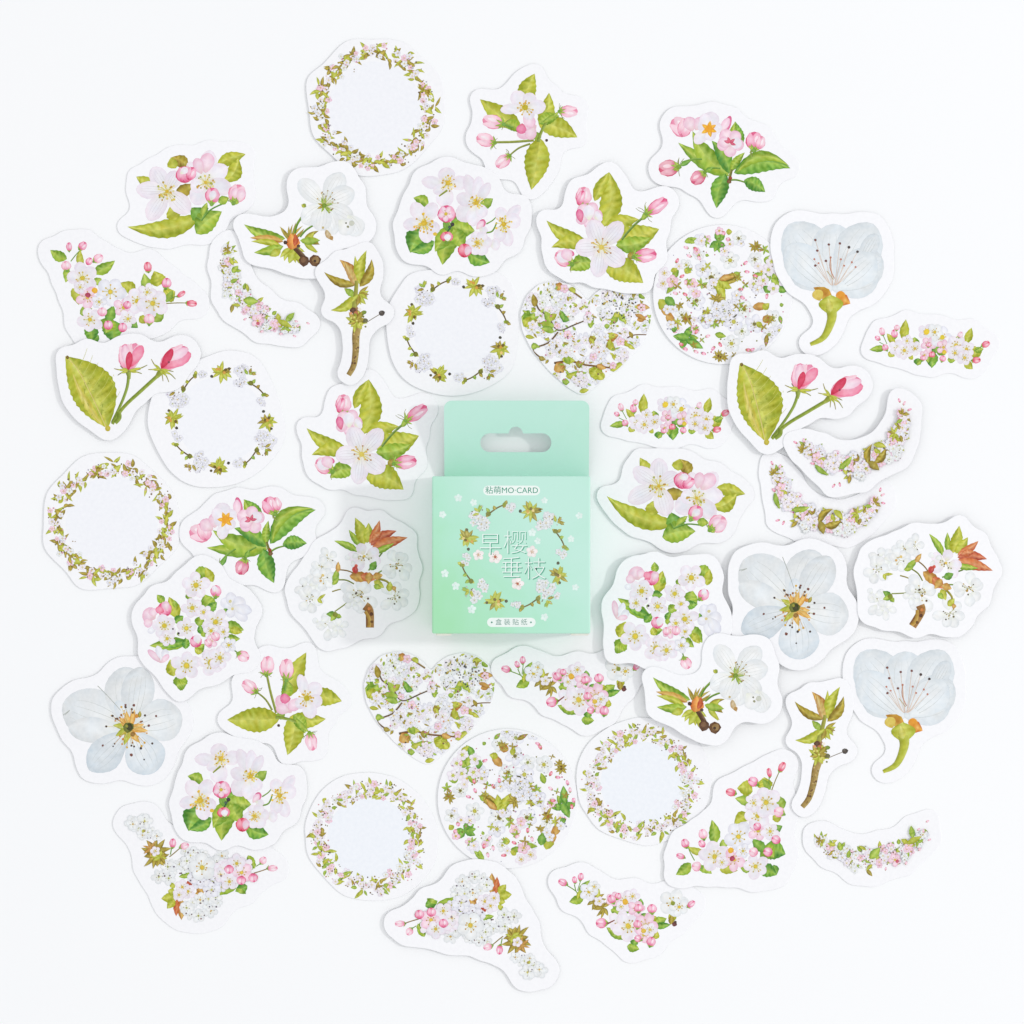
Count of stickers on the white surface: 46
